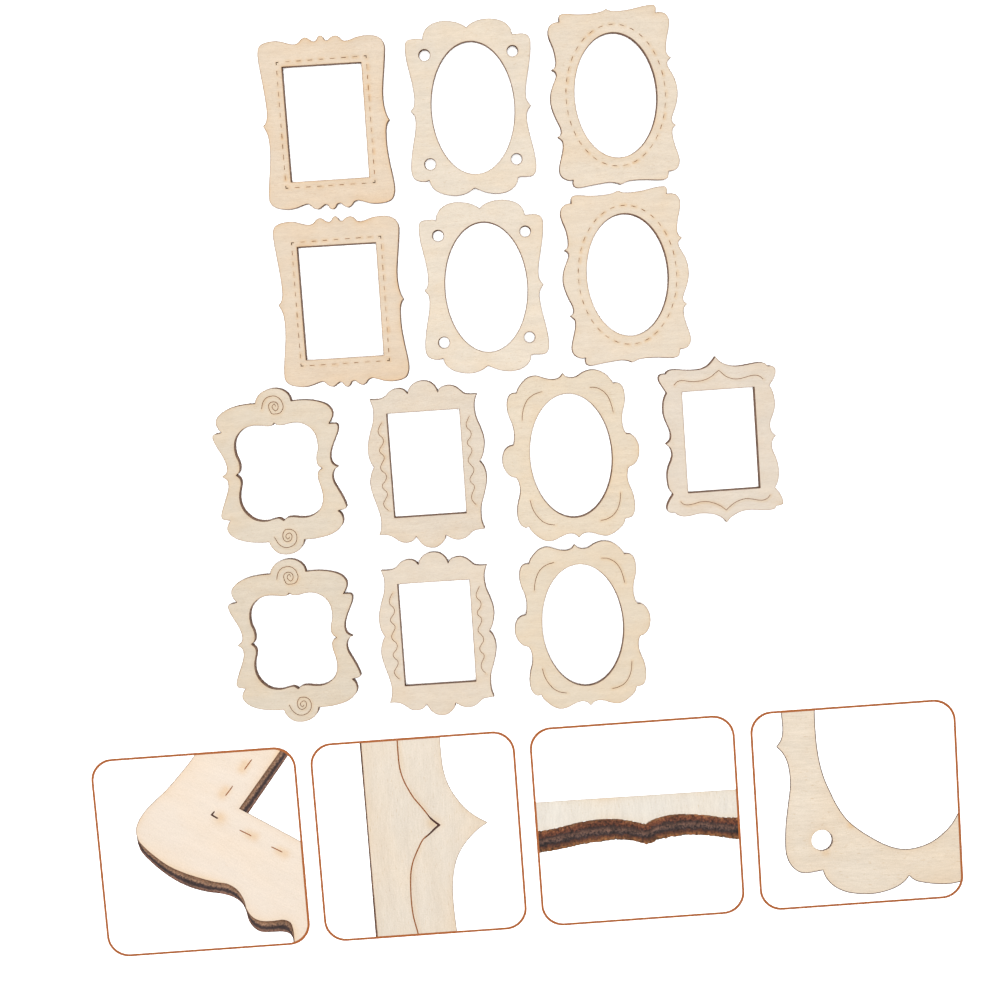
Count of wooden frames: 13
